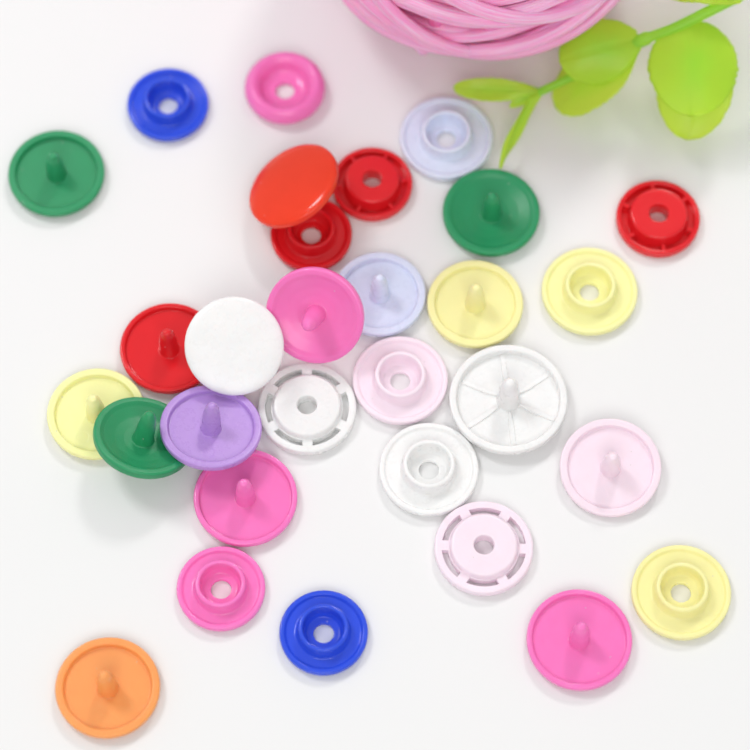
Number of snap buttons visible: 30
